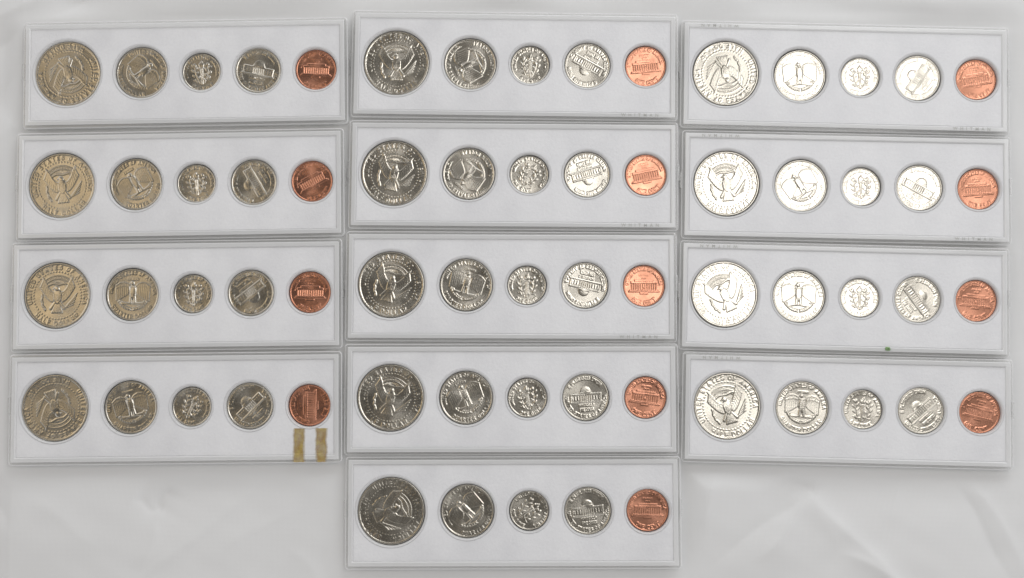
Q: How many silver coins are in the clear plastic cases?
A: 52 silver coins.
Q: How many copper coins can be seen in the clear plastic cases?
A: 13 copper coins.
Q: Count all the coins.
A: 65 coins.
